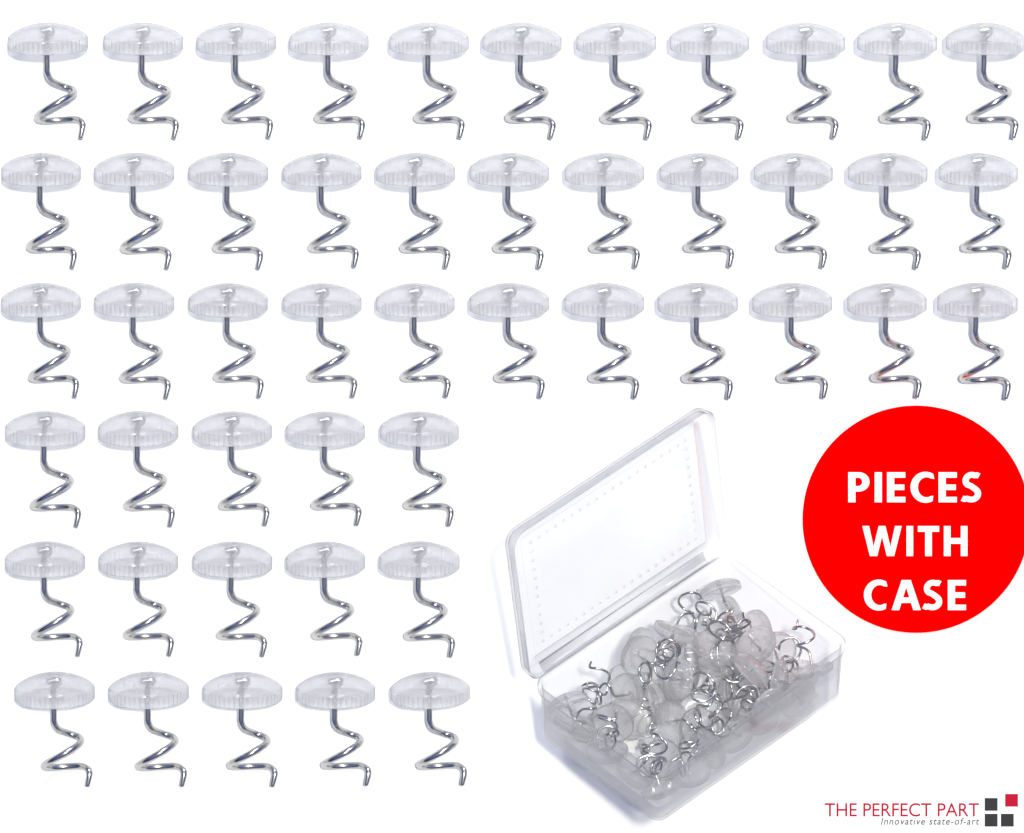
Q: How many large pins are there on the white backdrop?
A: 48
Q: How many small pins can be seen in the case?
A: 46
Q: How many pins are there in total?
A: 94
